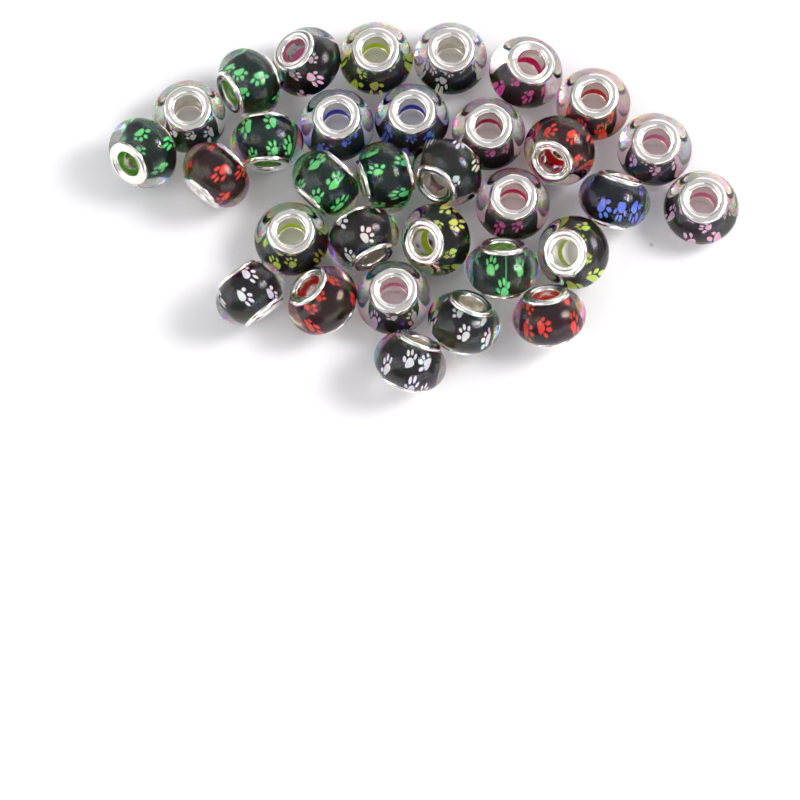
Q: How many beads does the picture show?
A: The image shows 32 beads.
